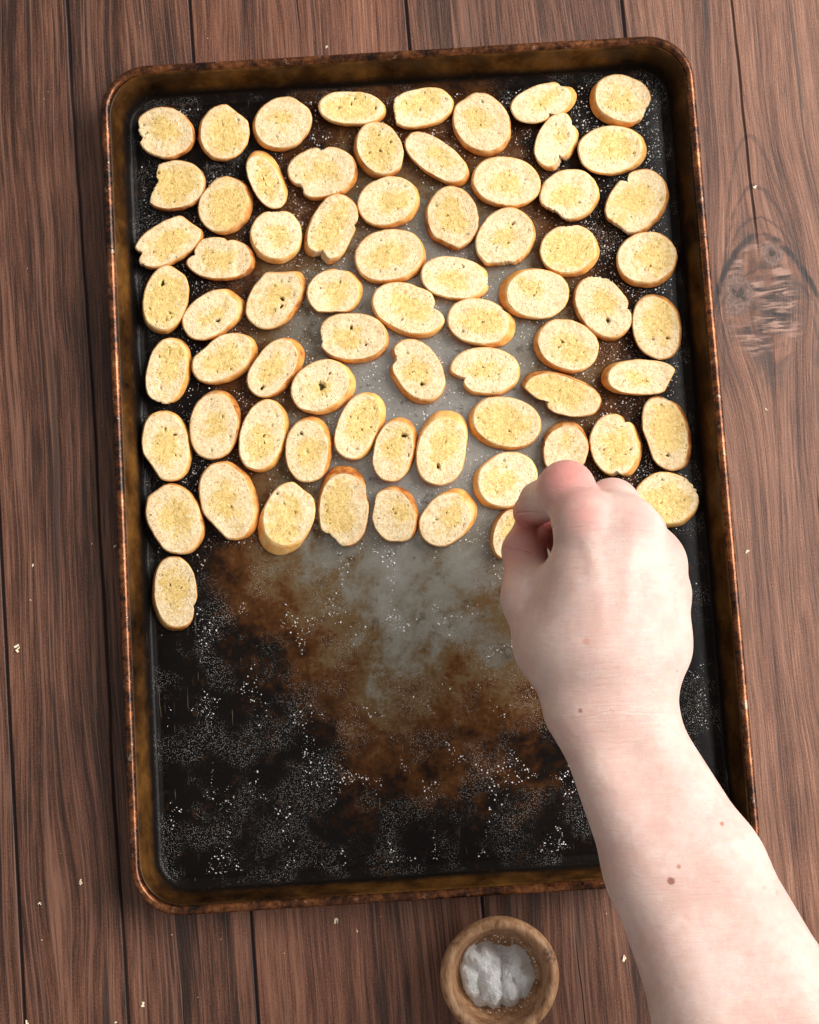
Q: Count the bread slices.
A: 70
